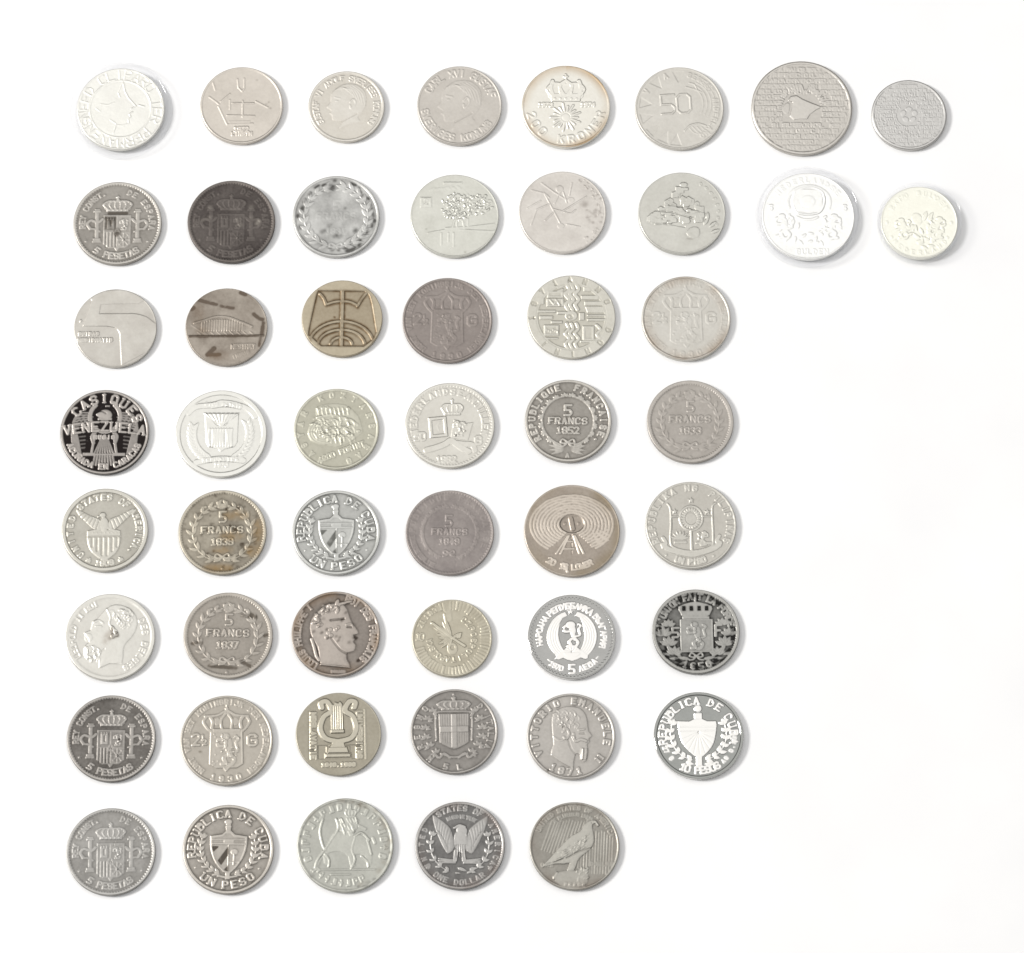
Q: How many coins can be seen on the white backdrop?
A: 51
